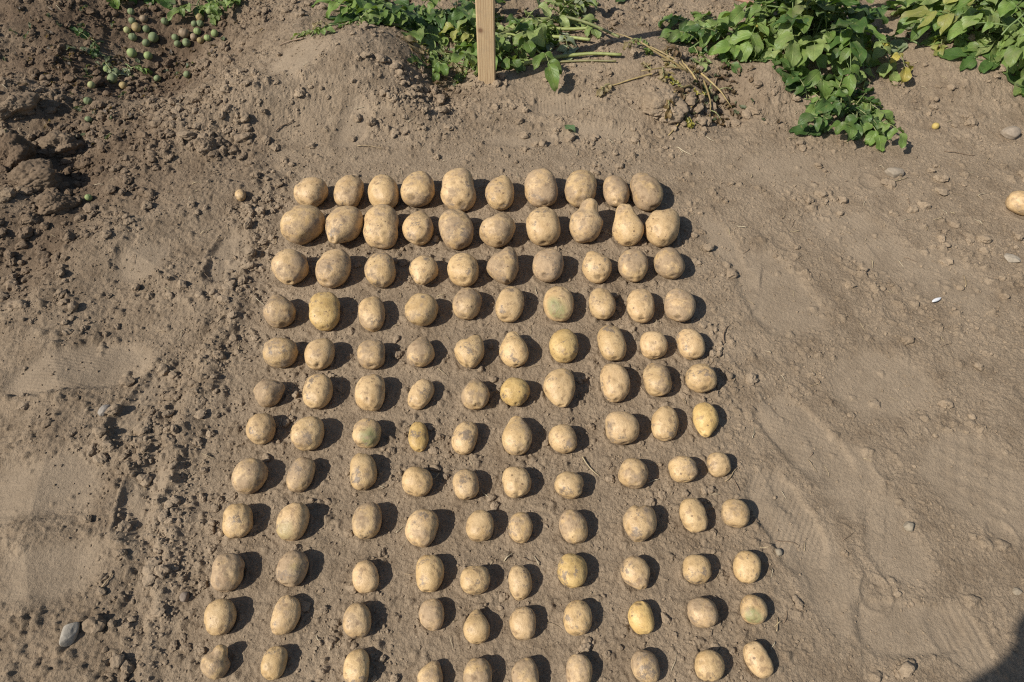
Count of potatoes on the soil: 122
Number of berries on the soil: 36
